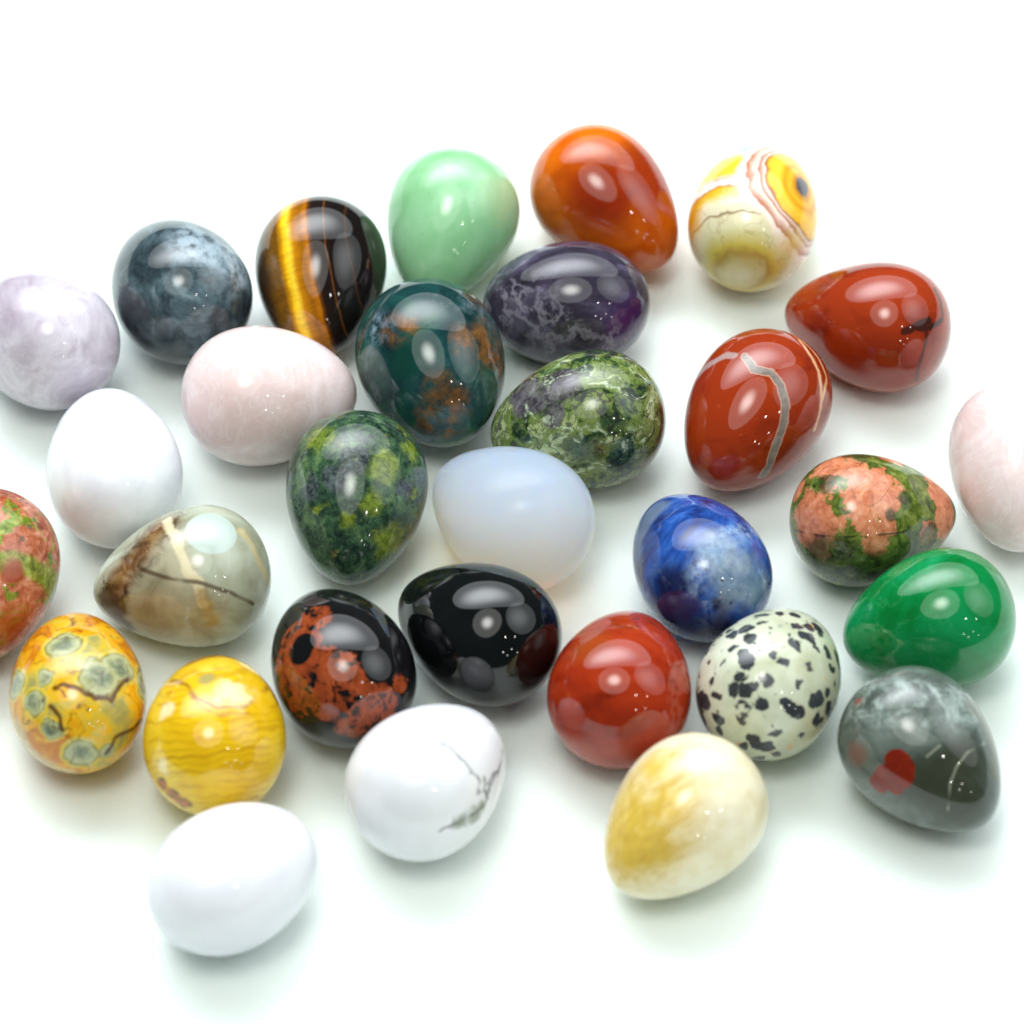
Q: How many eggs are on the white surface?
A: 31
